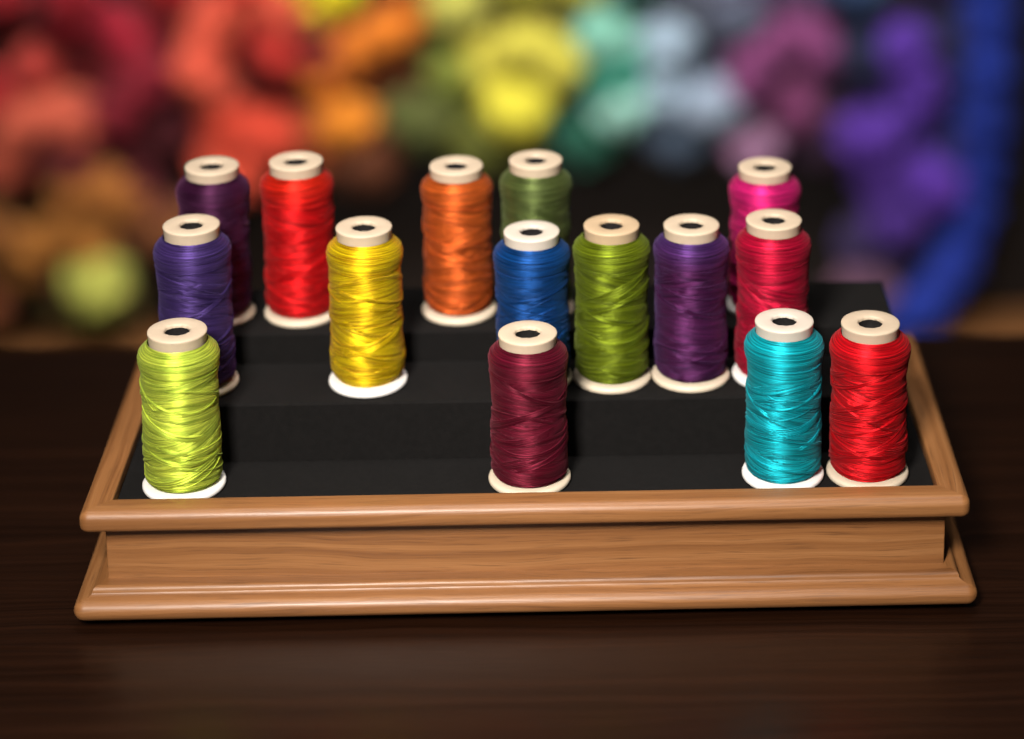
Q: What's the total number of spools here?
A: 15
